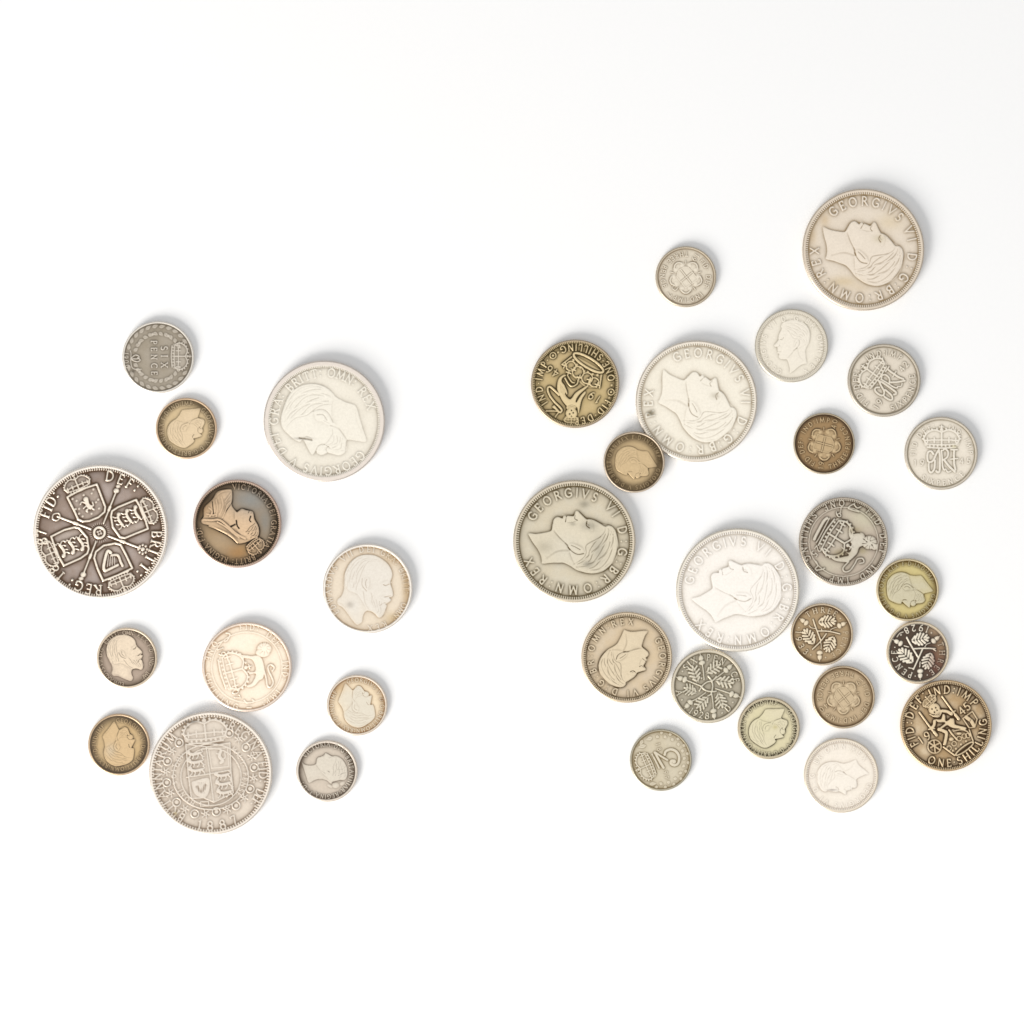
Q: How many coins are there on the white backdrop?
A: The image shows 34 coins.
